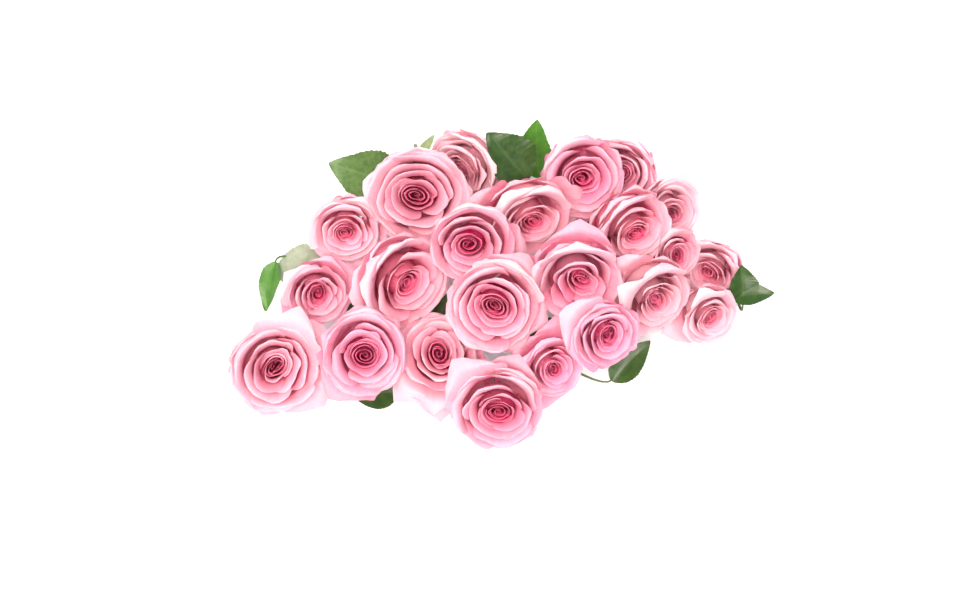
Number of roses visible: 23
